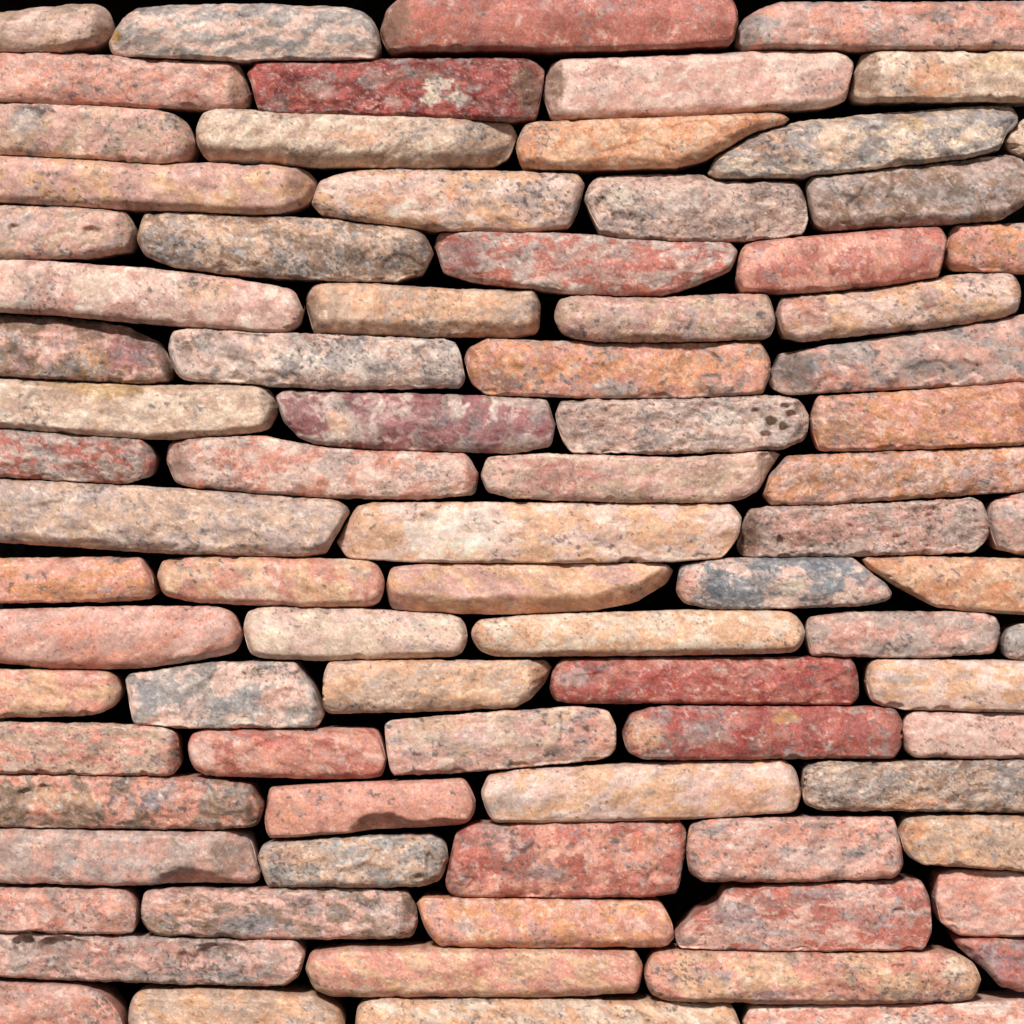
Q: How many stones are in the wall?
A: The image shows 84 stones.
